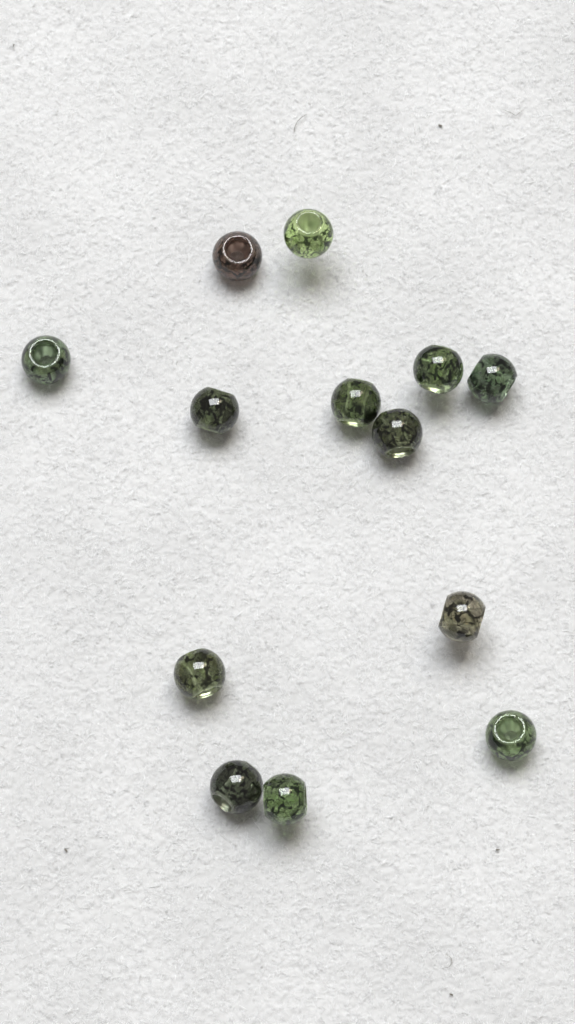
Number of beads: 13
